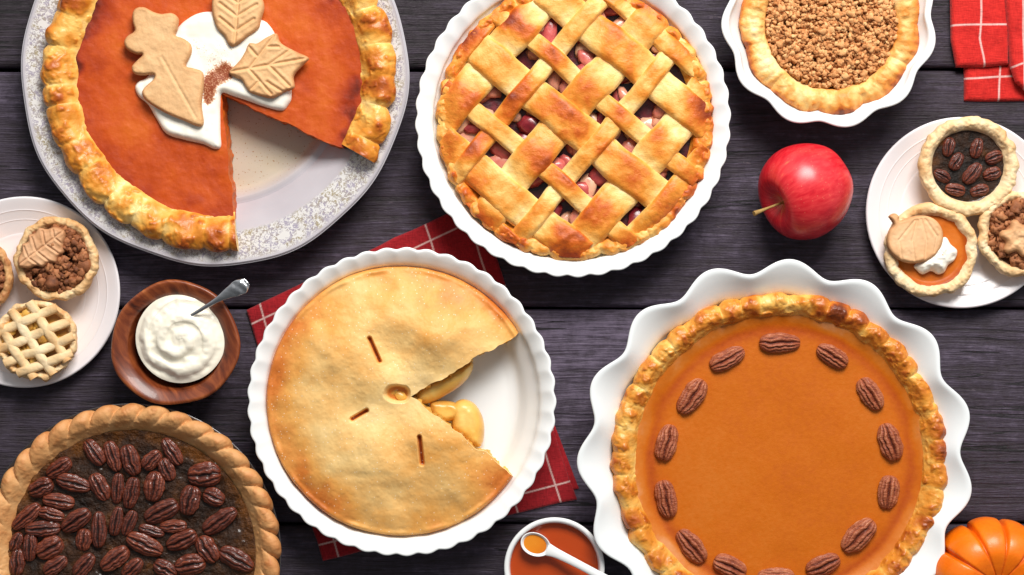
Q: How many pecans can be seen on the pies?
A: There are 66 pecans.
